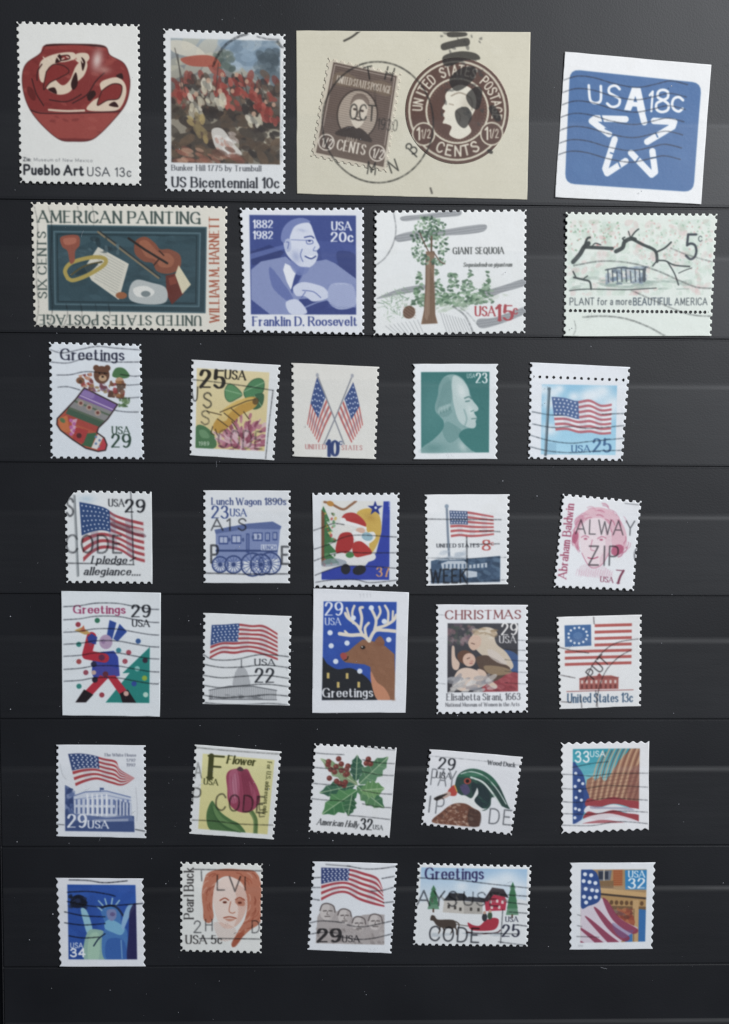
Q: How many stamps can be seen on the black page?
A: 34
